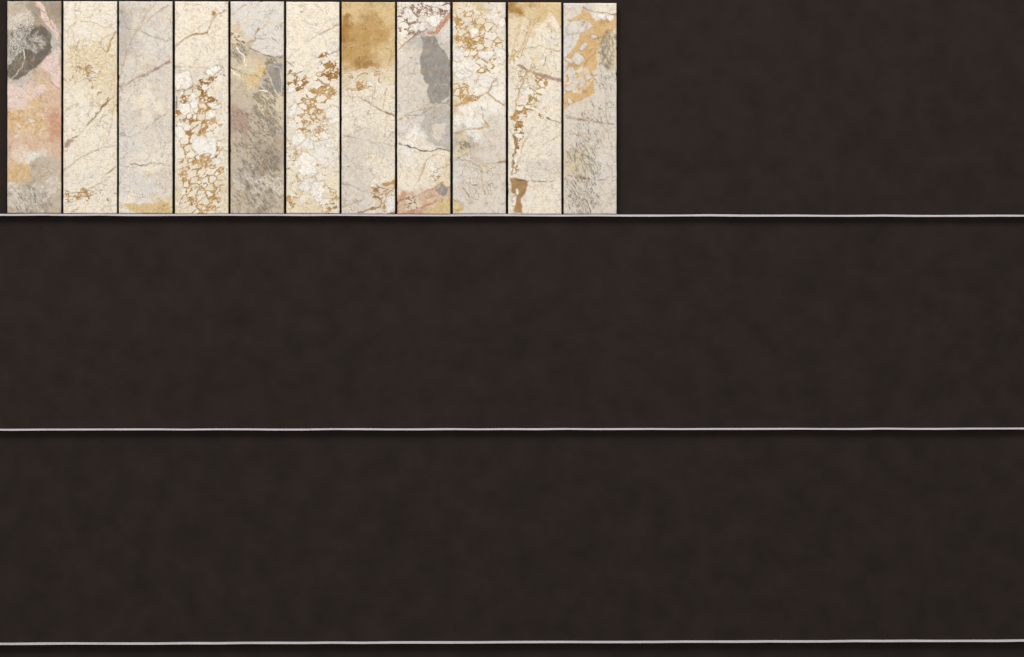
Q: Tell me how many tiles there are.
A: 11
